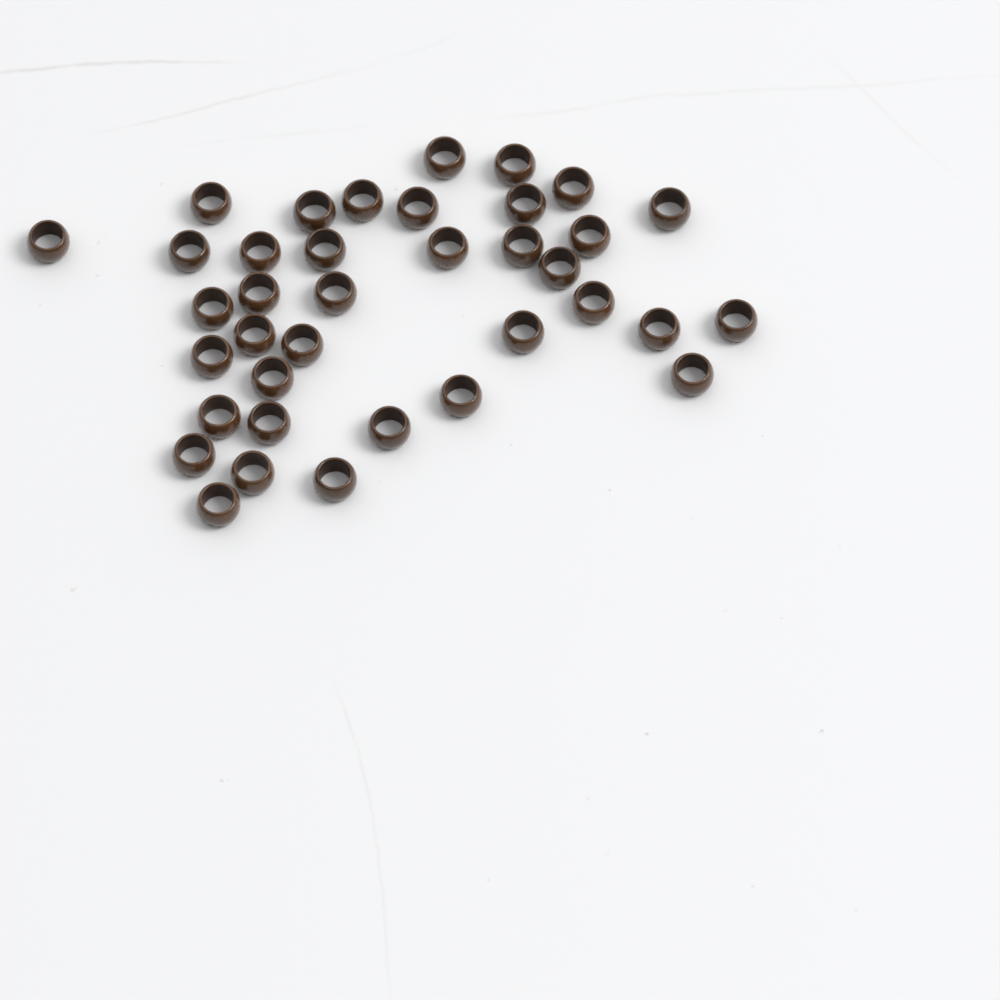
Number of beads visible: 37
